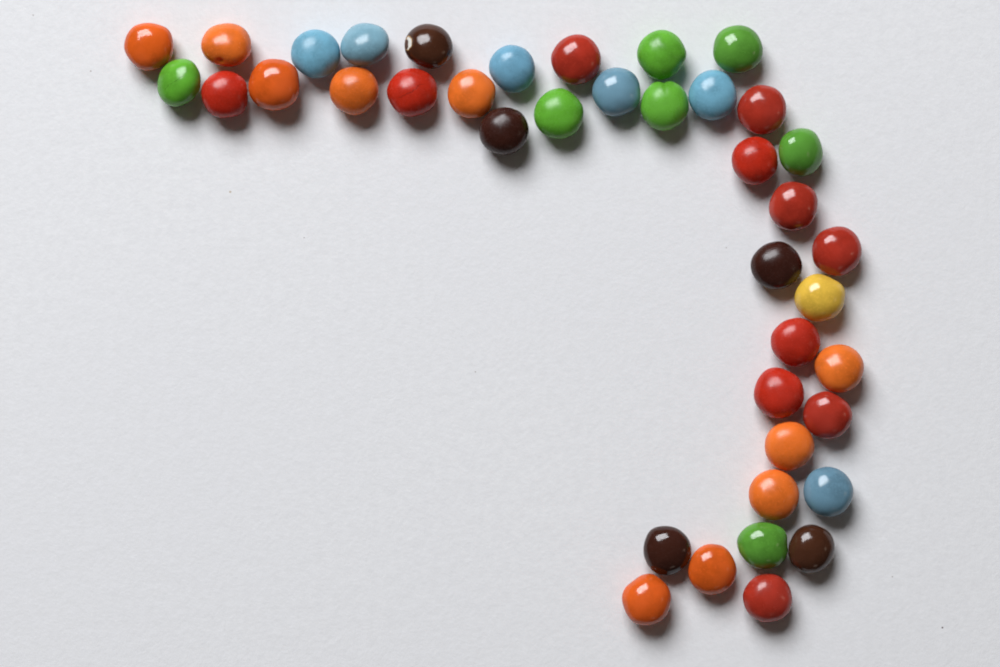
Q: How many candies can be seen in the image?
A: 40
